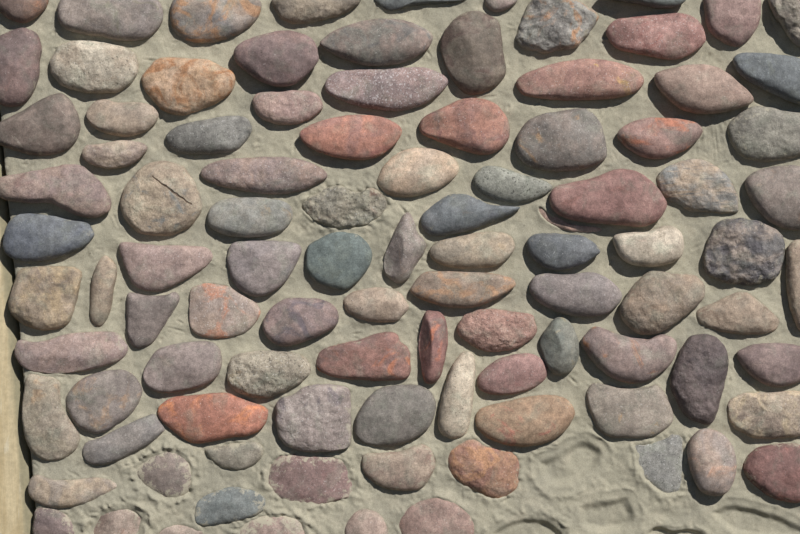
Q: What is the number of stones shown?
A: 100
